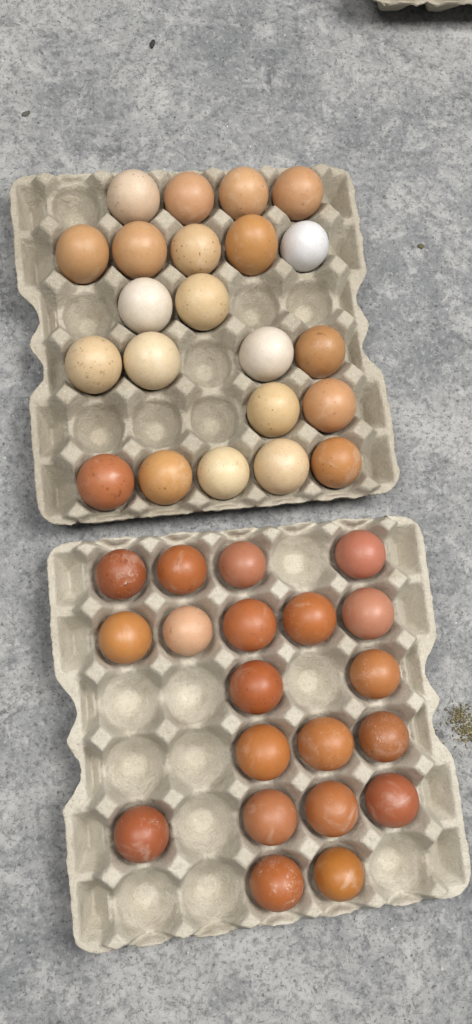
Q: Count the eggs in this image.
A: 42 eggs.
